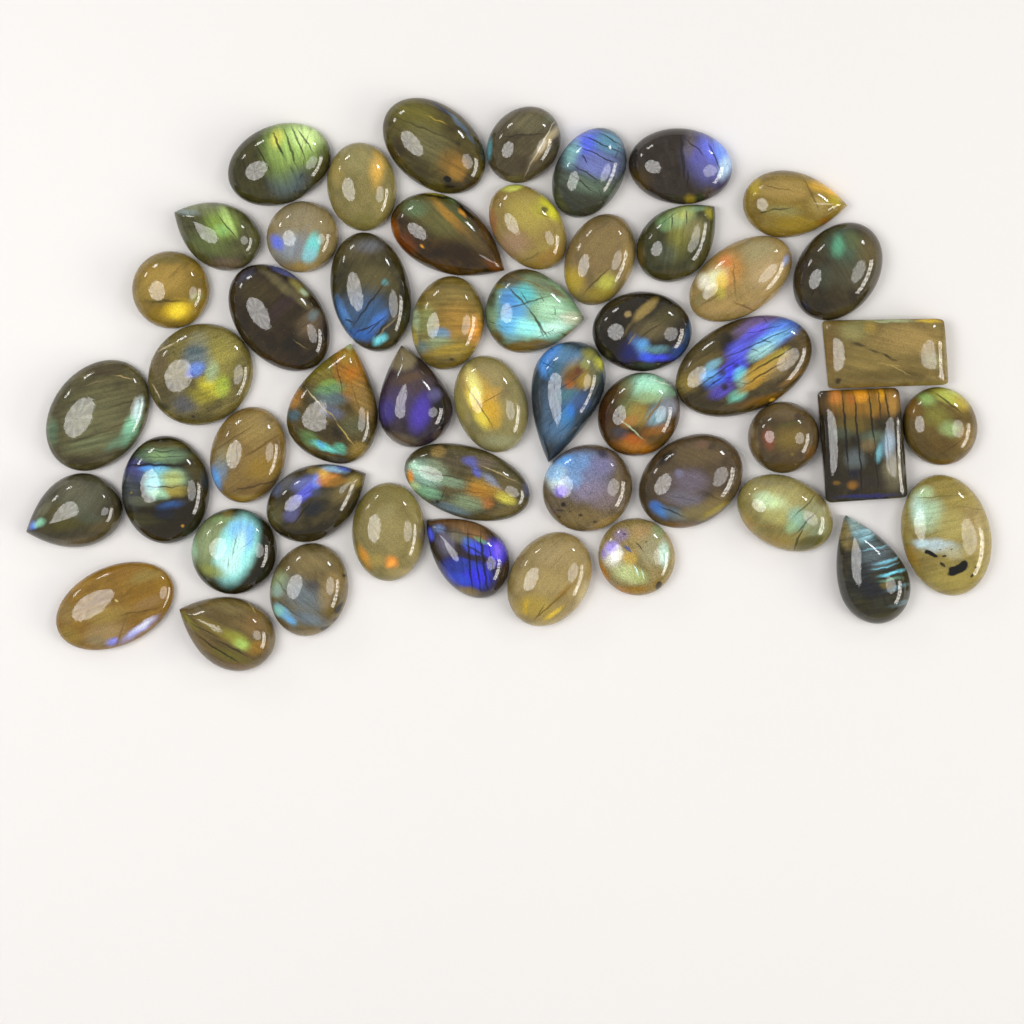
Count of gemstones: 51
